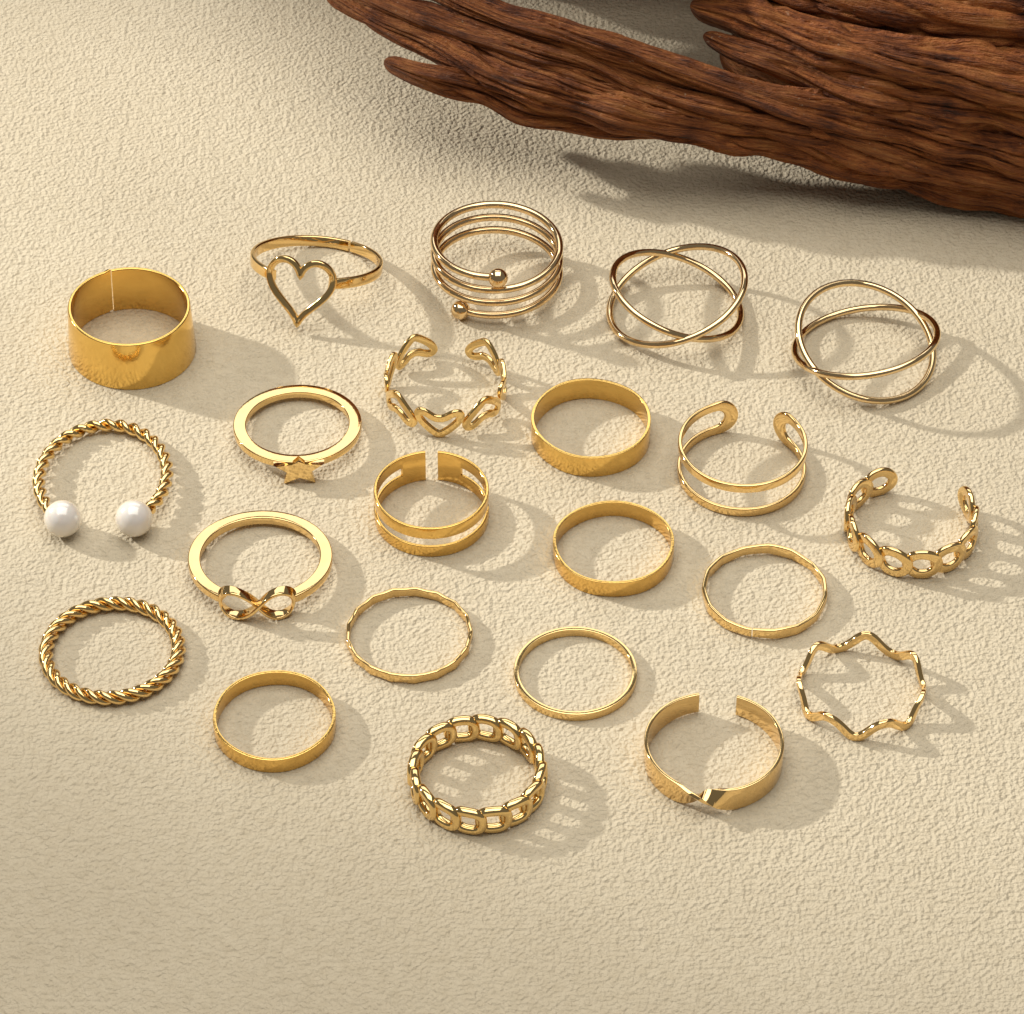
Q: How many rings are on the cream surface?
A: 22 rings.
